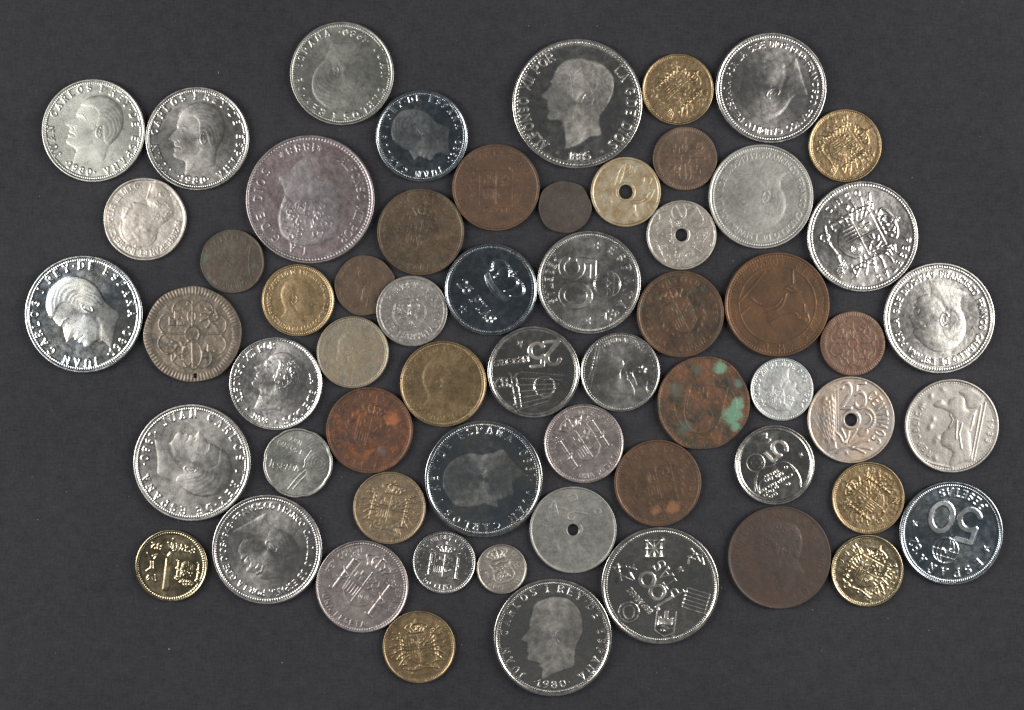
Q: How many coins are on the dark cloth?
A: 60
